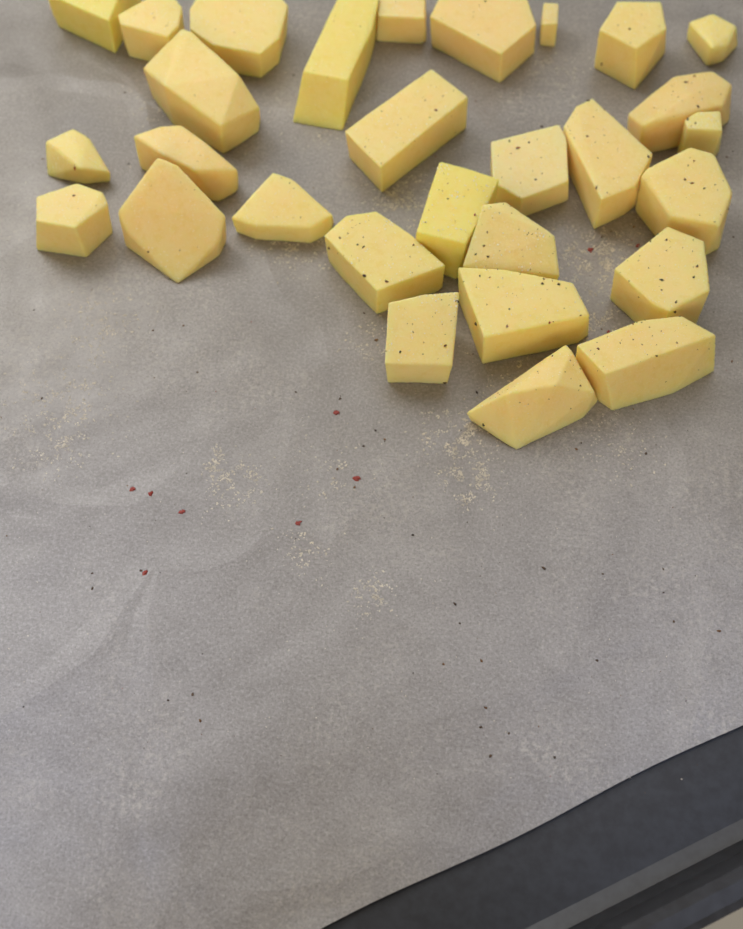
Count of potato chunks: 29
